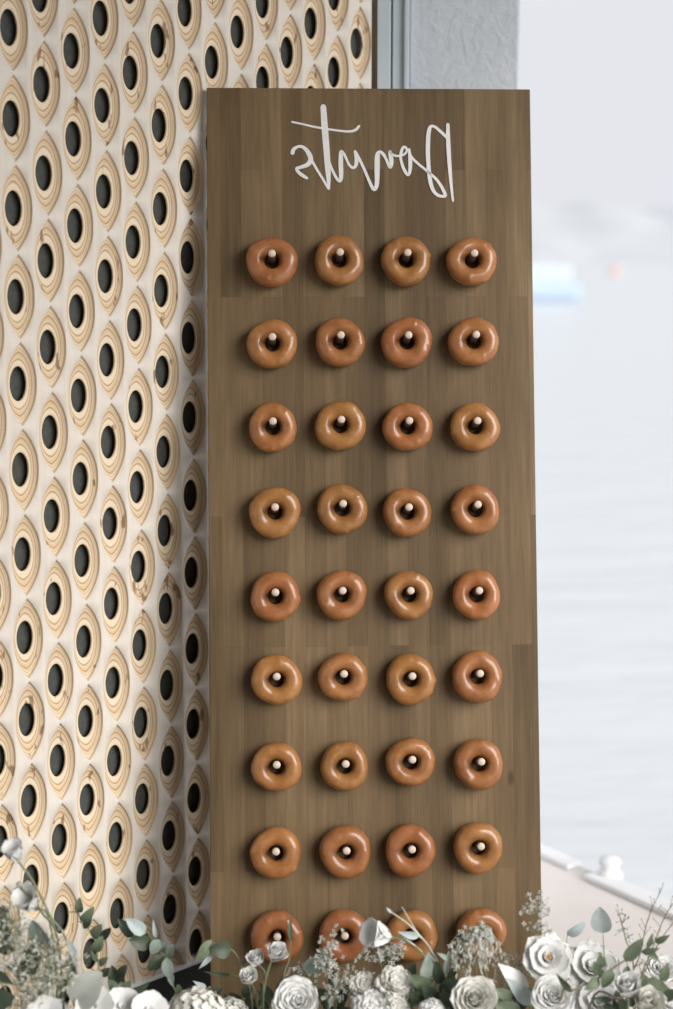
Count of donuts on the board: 36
